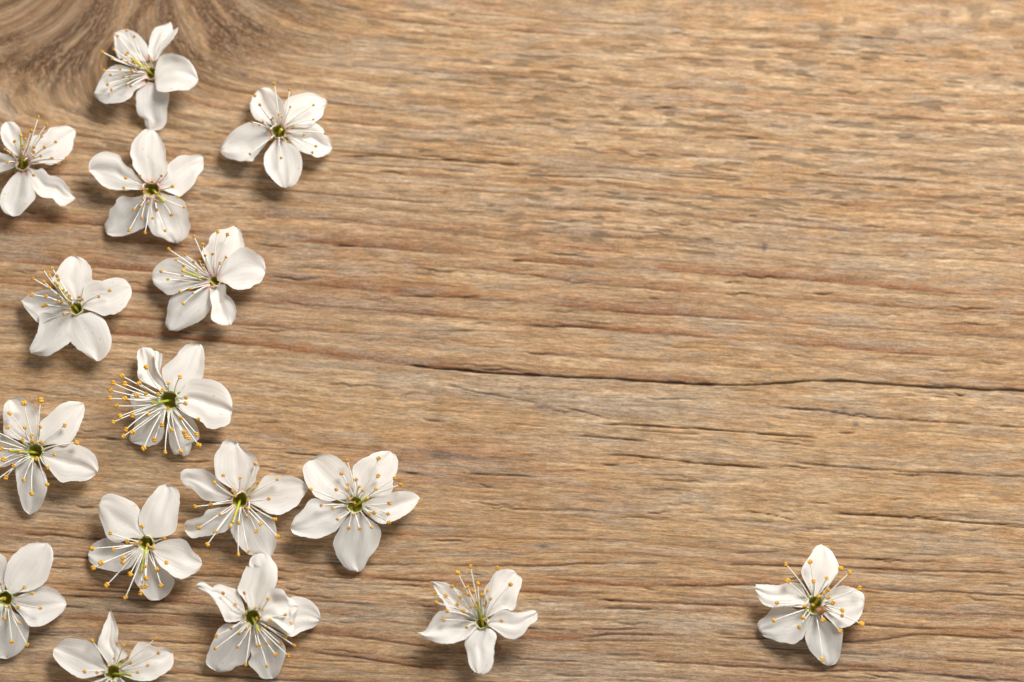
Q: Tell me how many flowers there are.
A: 16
